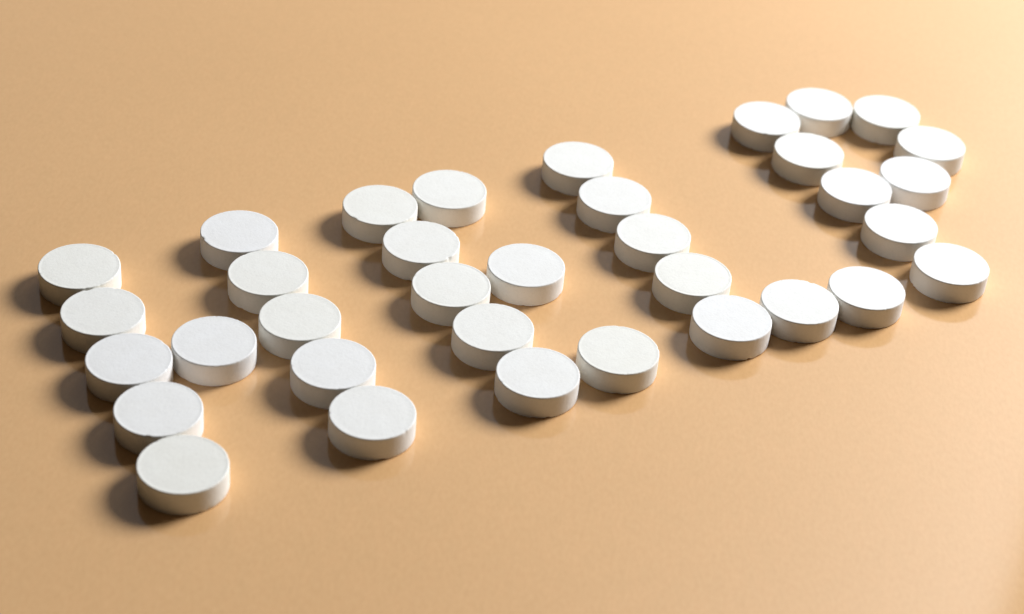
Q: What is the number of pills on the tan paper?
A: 35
